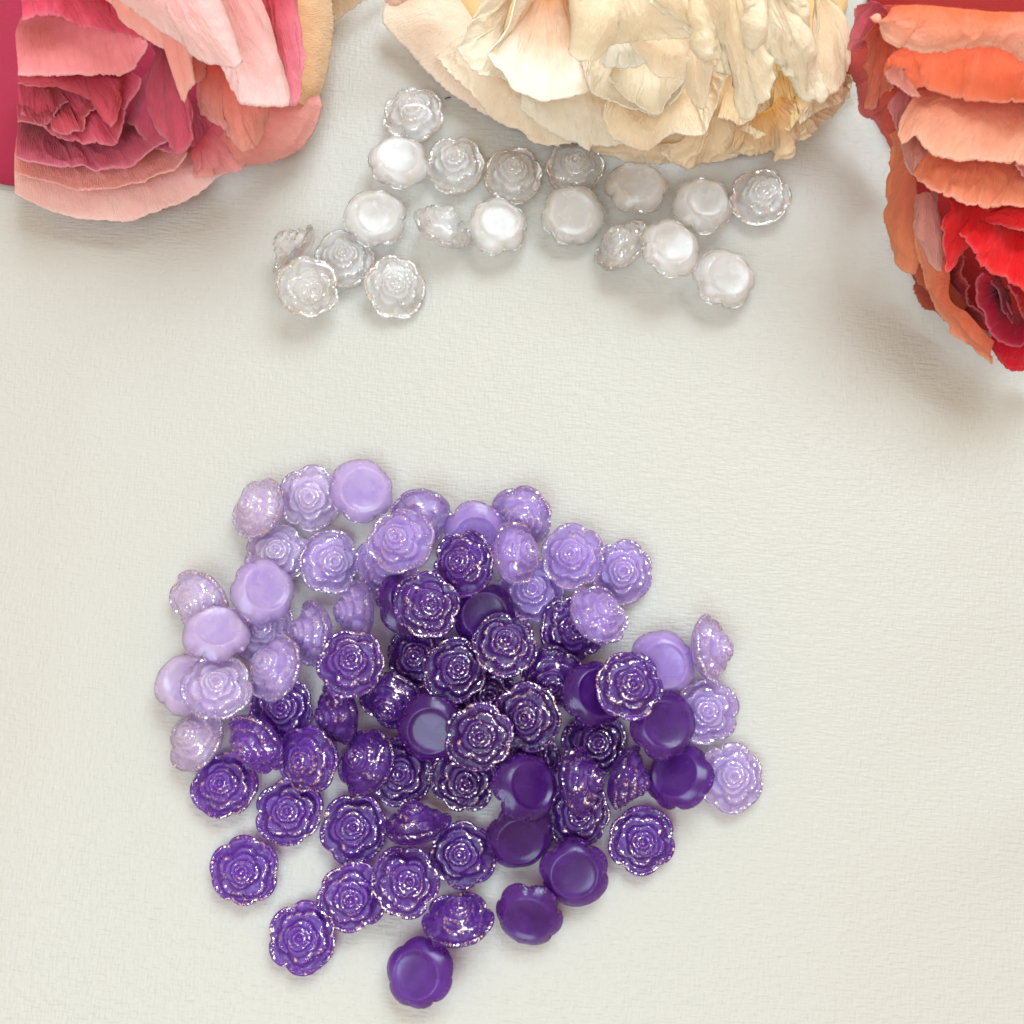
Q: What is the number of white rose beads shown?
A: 19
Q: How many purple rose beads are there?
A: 47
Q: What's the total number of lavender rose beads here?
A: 29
